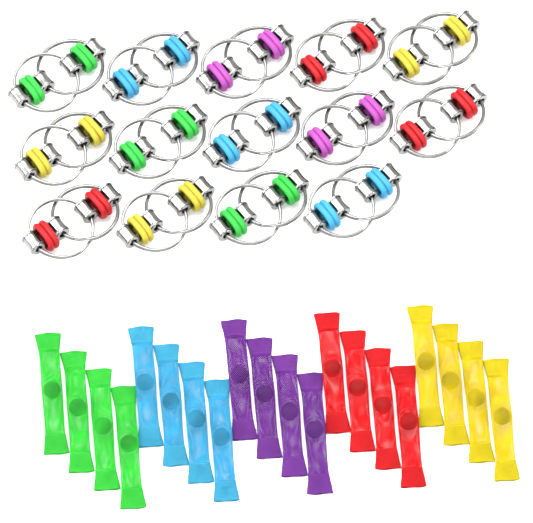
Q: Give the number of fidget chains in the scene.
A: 14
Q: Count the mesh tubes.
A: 20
